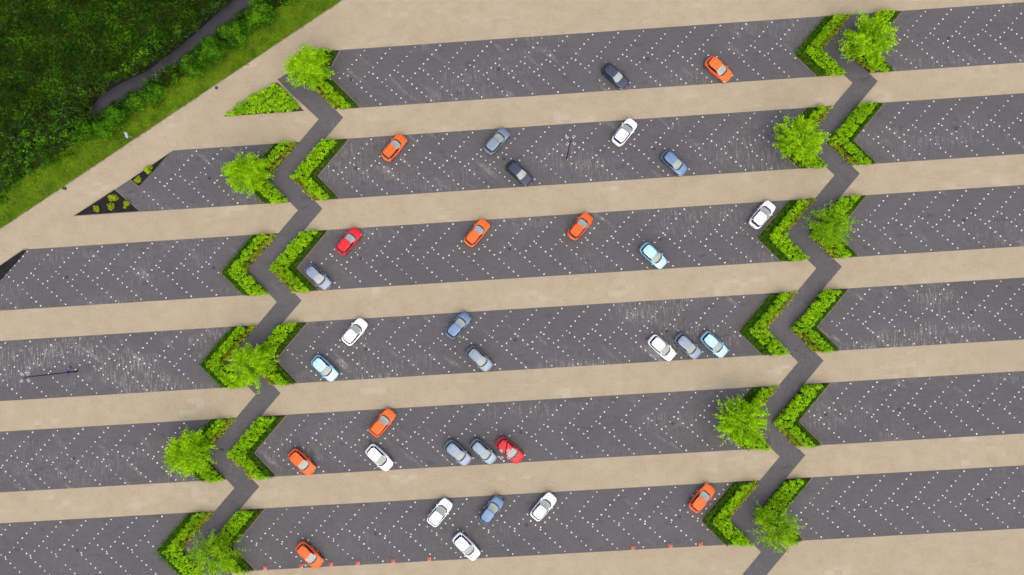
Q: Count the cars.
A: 32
